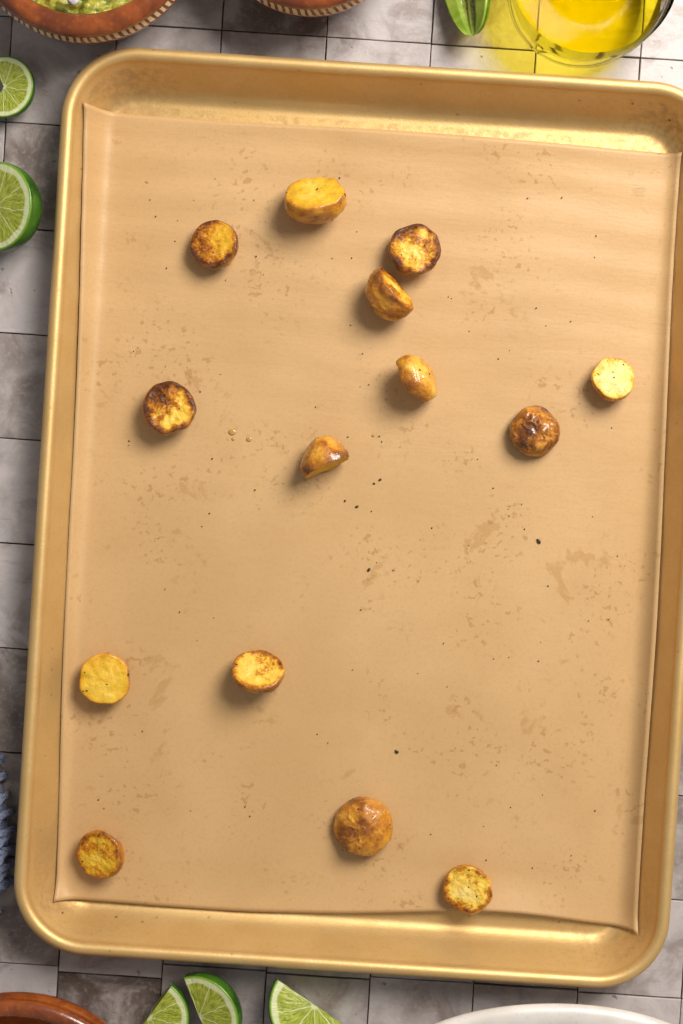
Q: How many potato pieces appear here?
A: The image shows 14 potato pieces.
